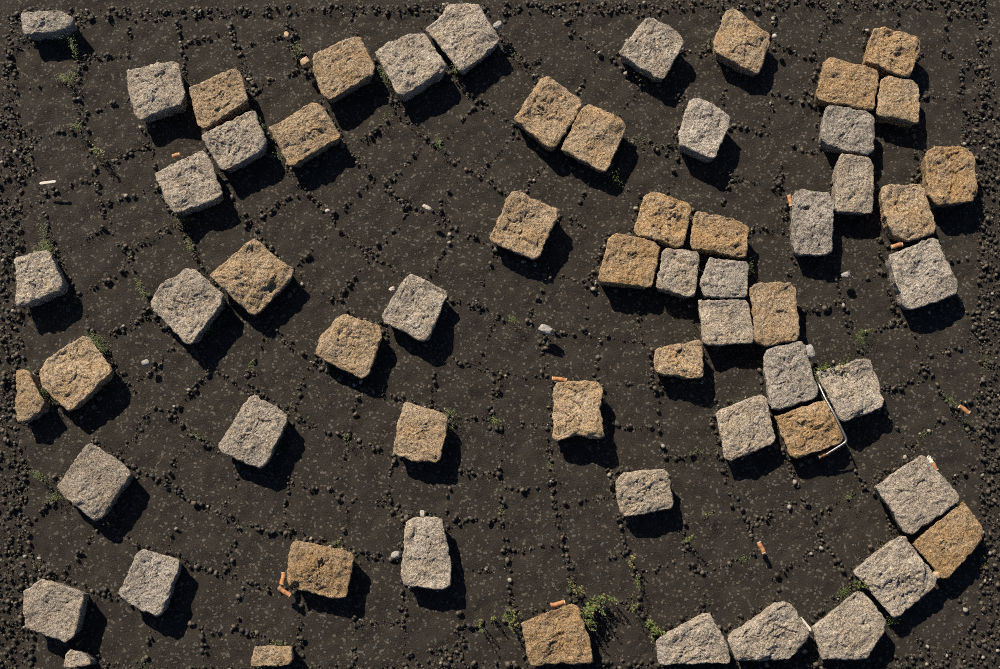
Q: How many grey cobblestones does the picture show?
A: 33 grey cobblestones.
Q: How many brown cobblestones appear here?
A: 28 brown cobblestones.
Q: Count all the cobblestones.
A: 61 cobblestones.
